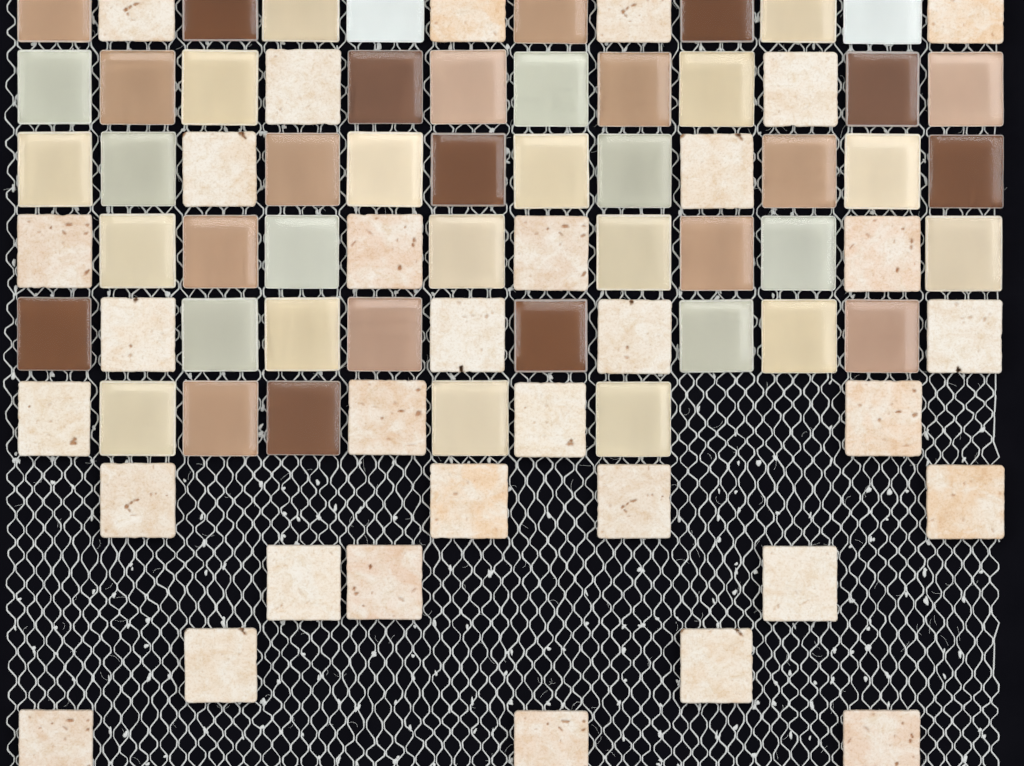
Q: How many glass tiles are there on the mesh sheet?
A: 49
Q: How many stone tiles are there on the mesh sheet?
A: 32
